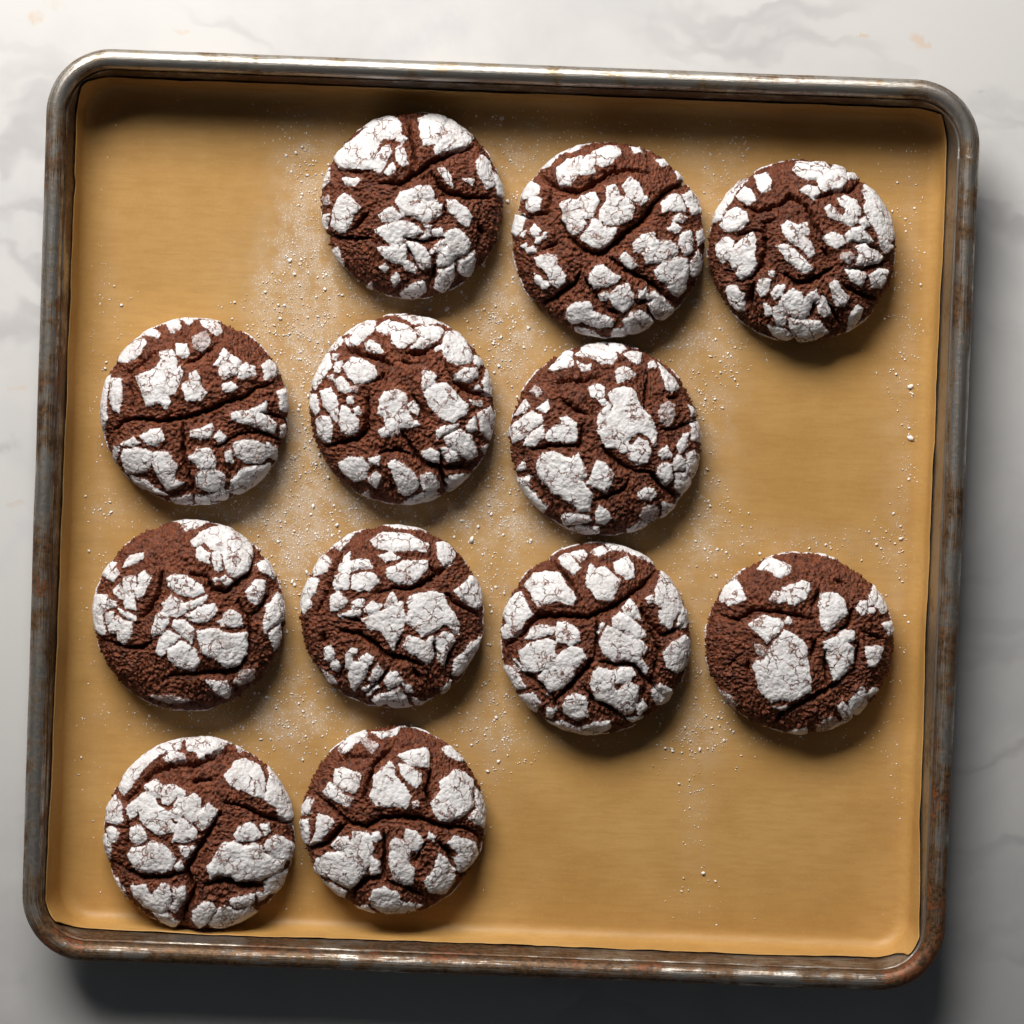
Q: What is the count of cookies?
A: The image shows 12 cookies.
